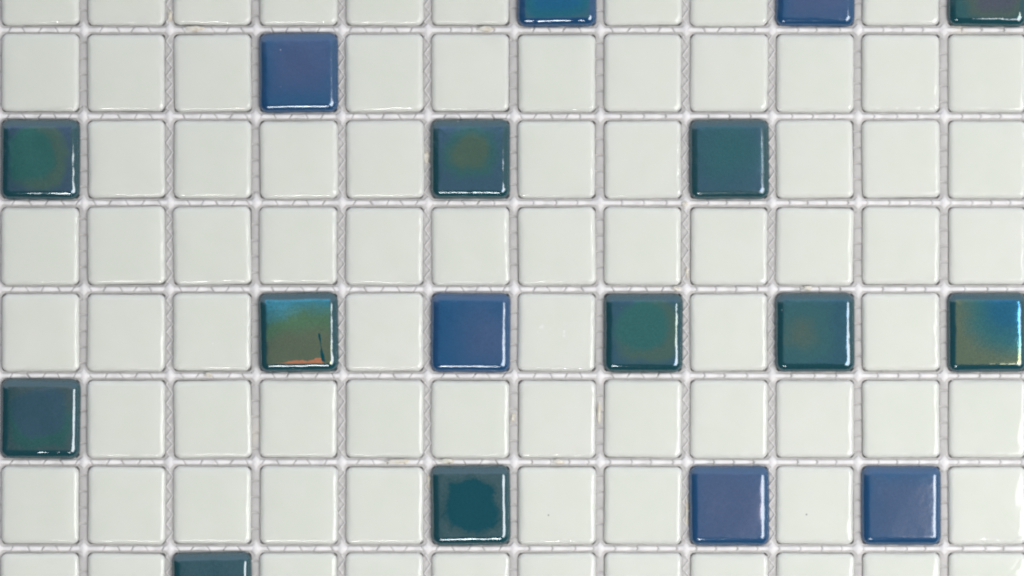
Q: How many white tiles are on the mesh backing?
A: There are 79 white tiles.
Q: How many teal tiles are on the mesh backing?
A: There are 11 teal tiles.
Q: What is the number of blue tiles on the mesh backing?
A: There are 6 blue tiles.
